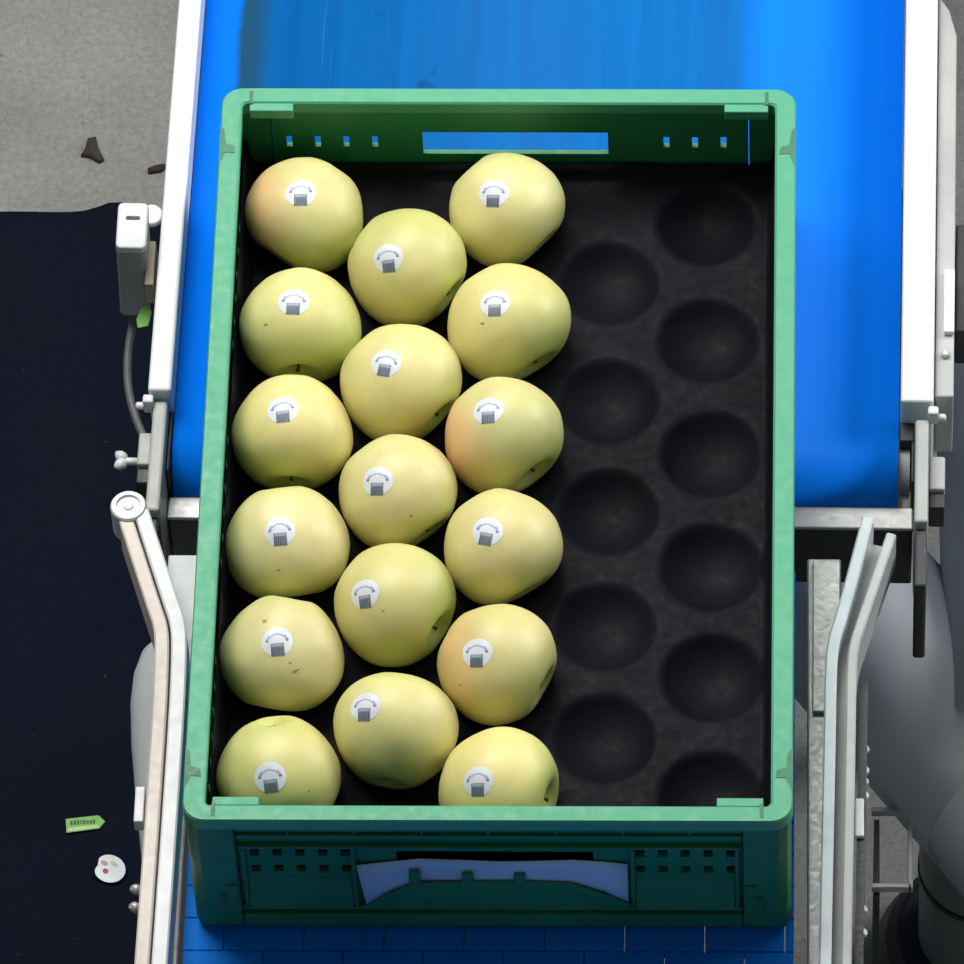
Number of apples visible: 17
